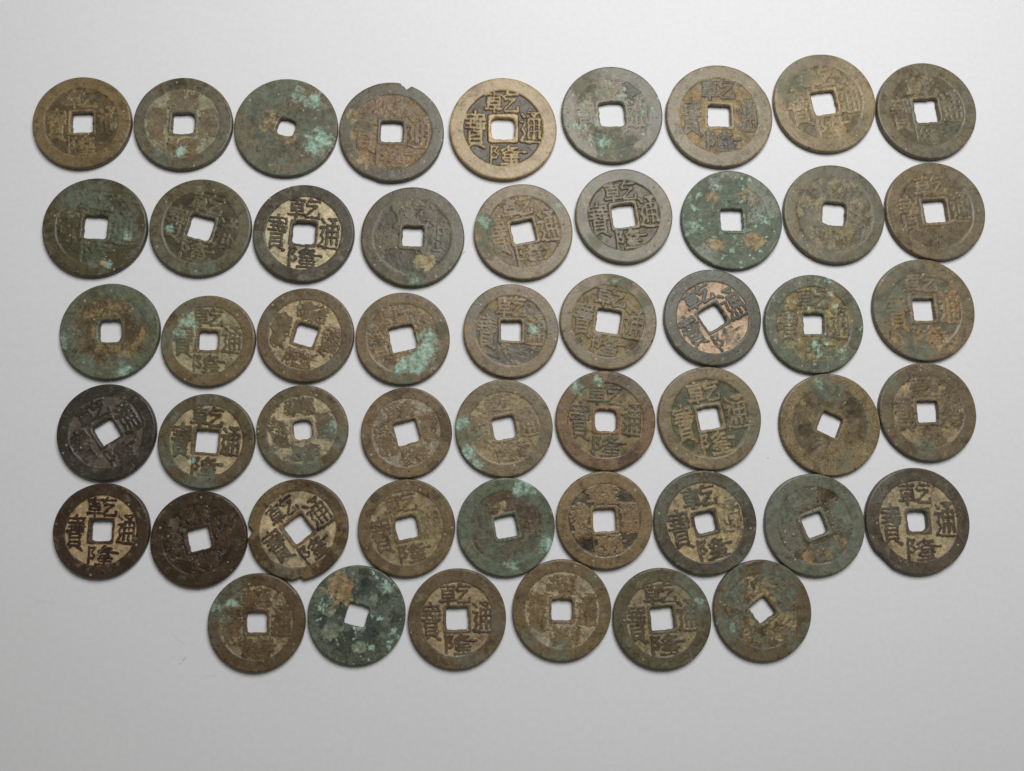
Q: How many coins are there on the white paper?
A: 51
